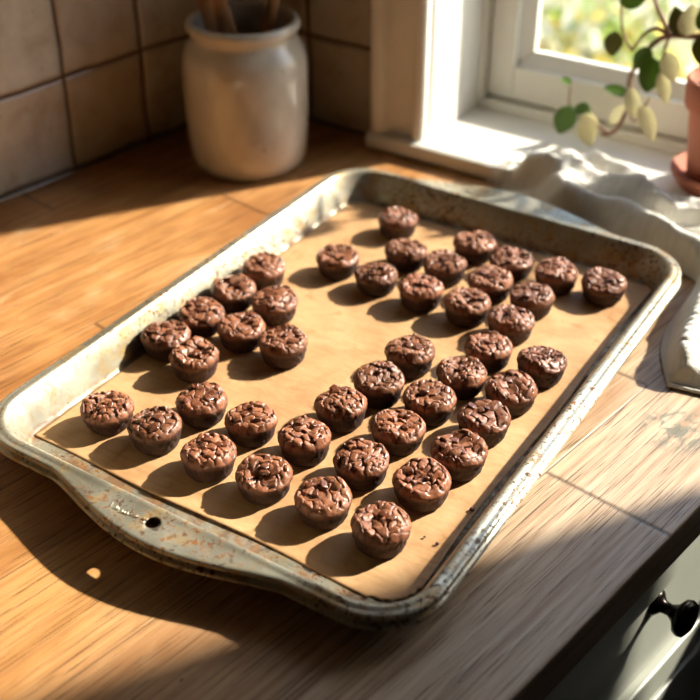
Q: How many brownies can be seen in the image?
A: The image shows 44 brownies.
